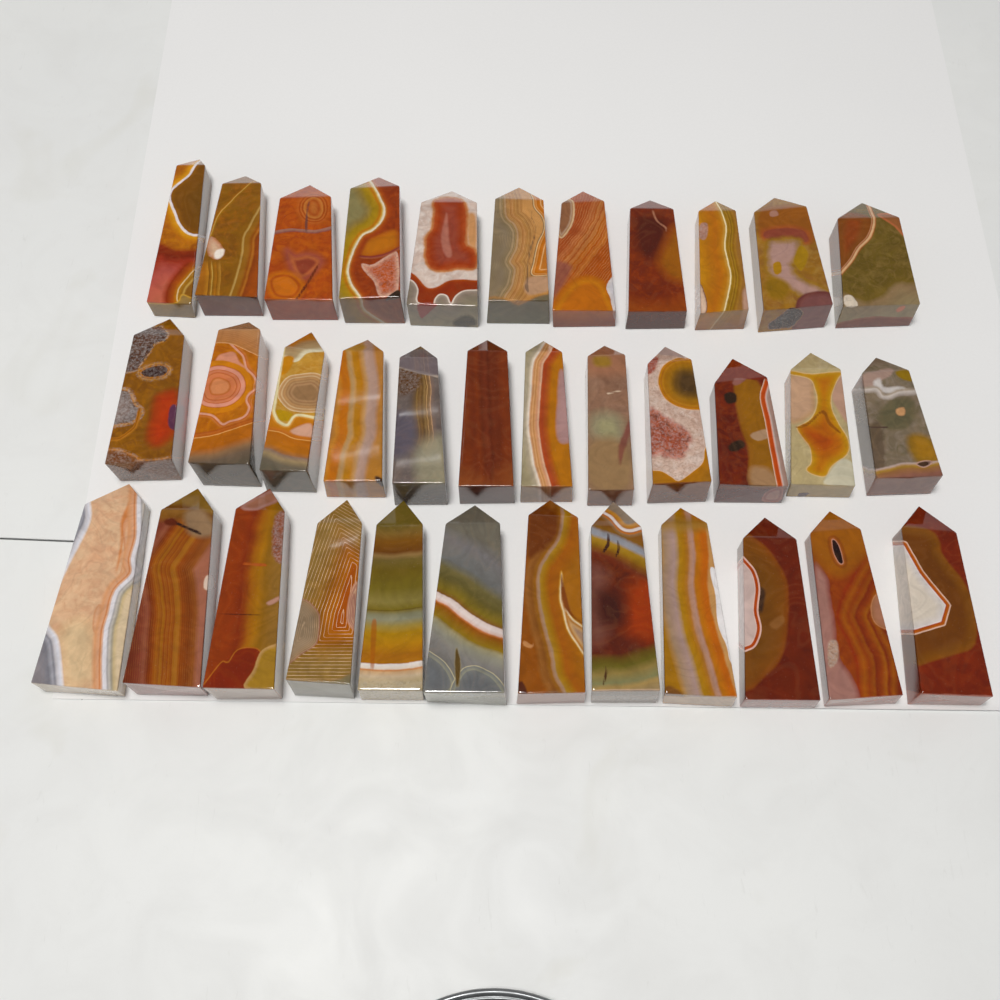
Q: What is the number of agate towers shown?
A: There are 35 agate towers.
